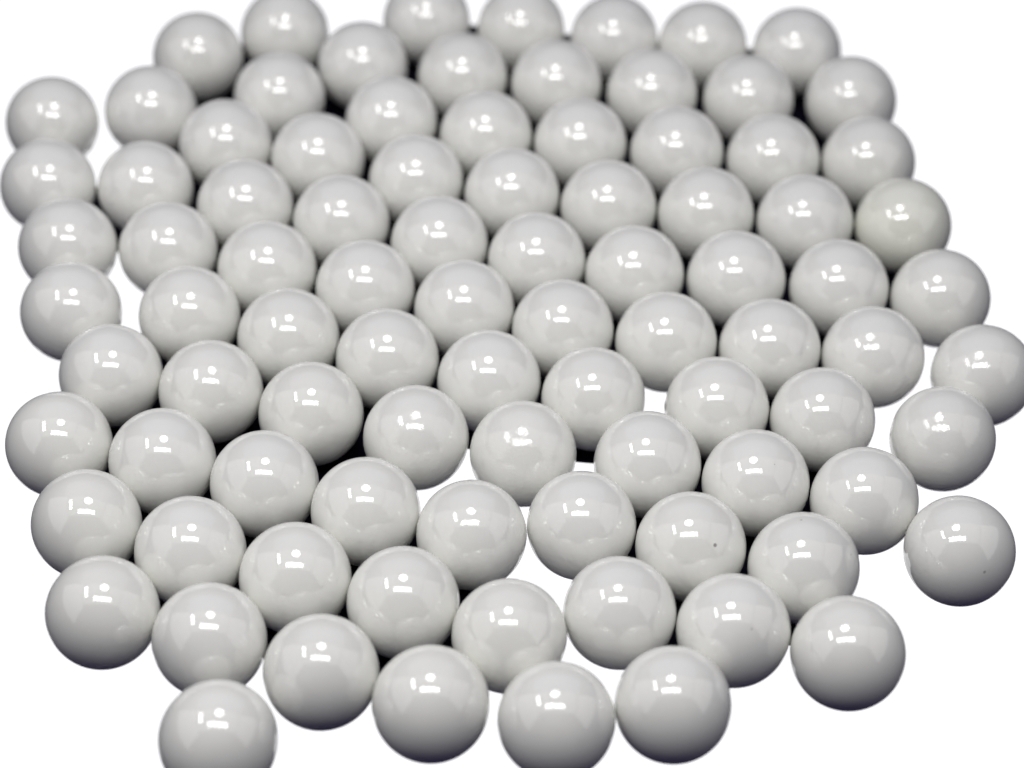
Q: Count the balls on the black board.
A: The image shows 91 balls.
